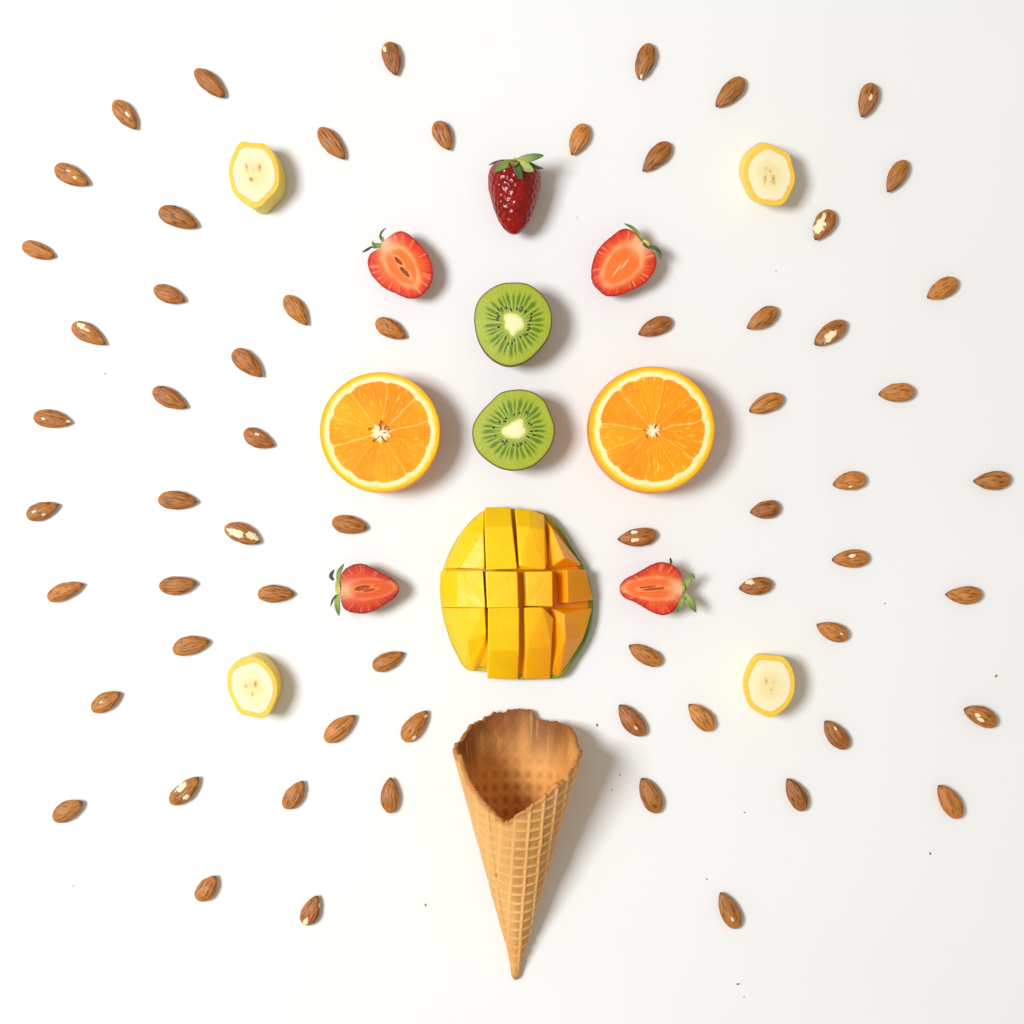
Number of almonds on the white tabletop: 64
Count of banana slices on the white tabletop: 4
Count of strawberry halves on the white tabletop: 4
